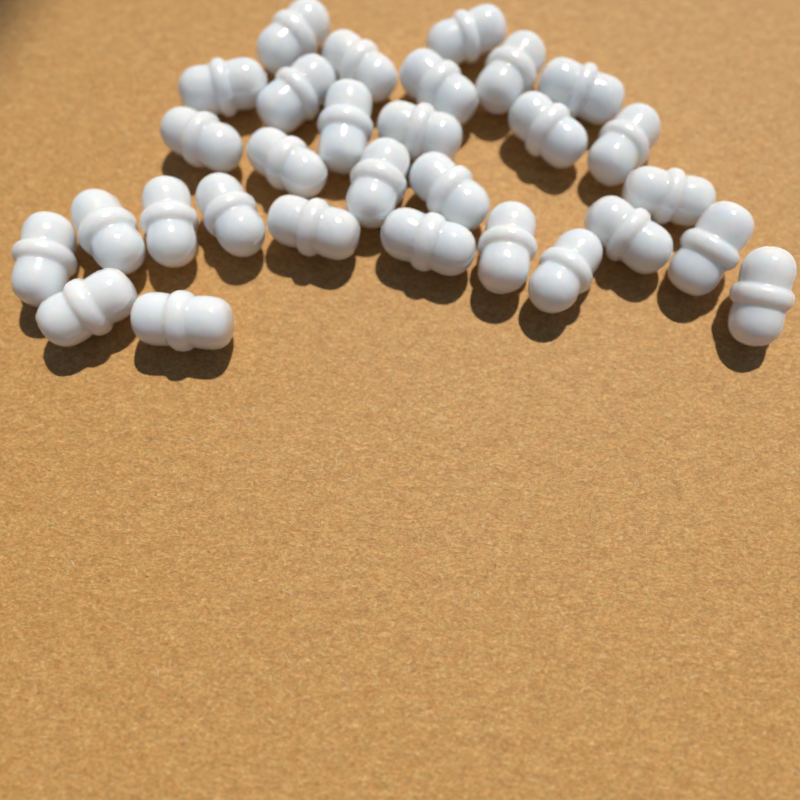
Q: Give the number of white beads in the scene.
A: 30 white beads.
